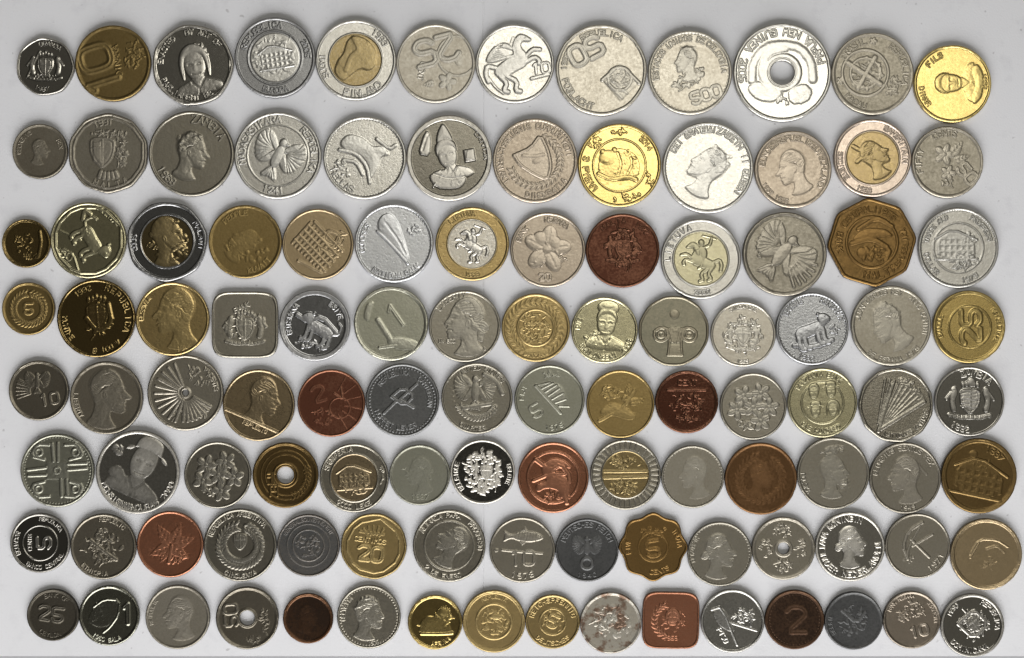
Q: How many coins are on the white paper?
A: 110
